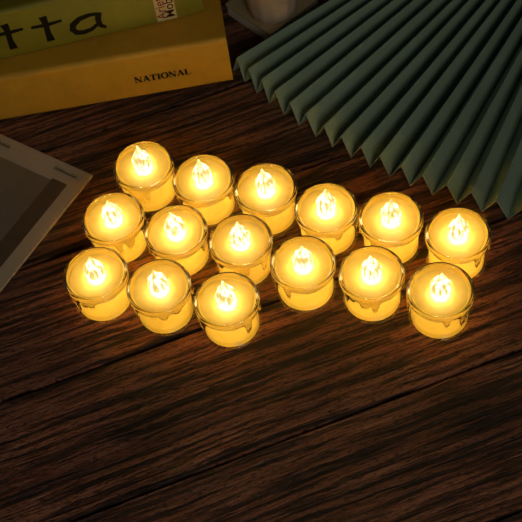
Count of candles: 15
